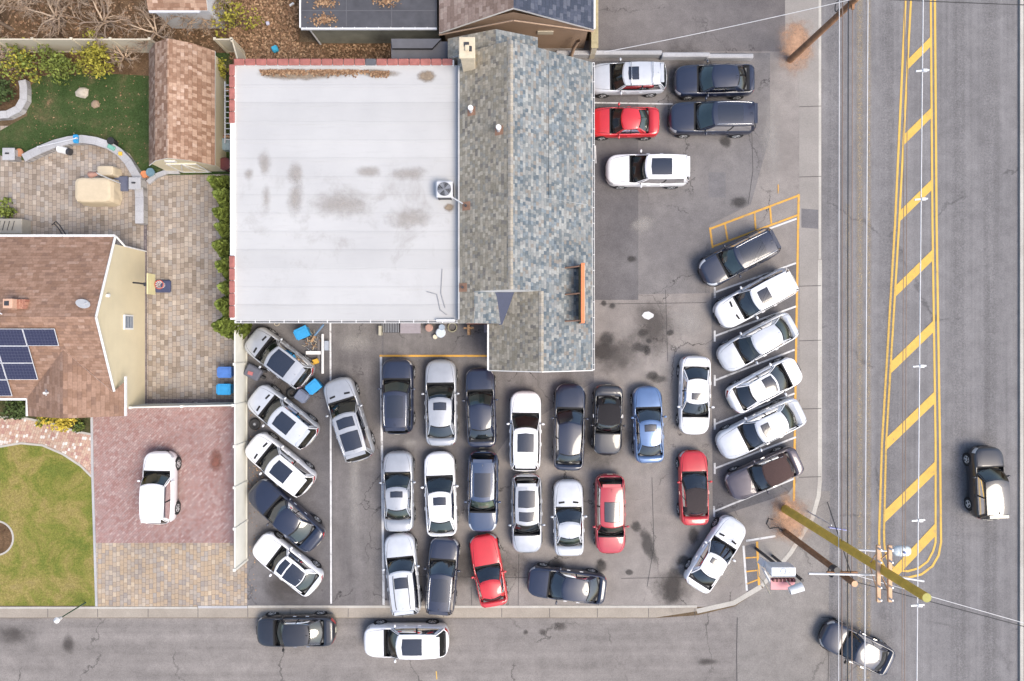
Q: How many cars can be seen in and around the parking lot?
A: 42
